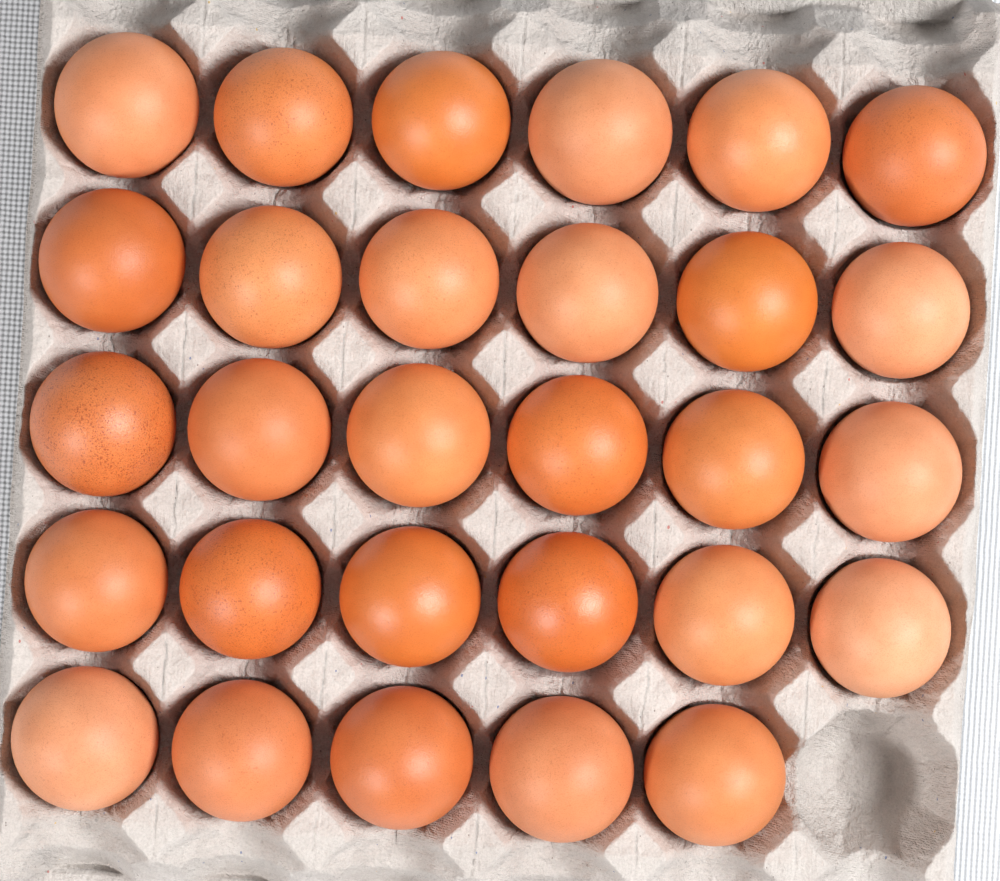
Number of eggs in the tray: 29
